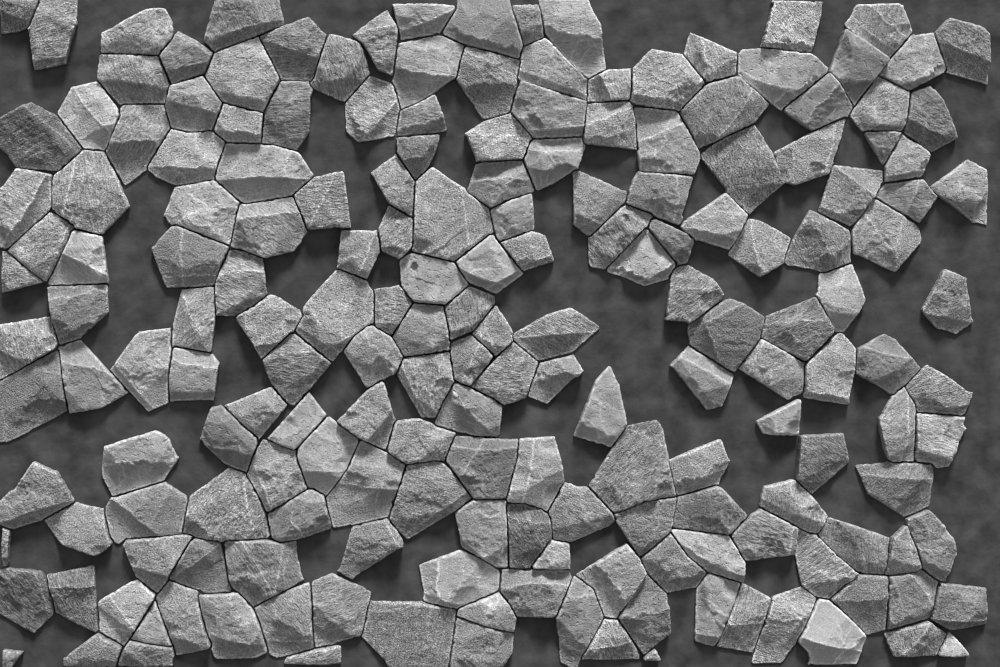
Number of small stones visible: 41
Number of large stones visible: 146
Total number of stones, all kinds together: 187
